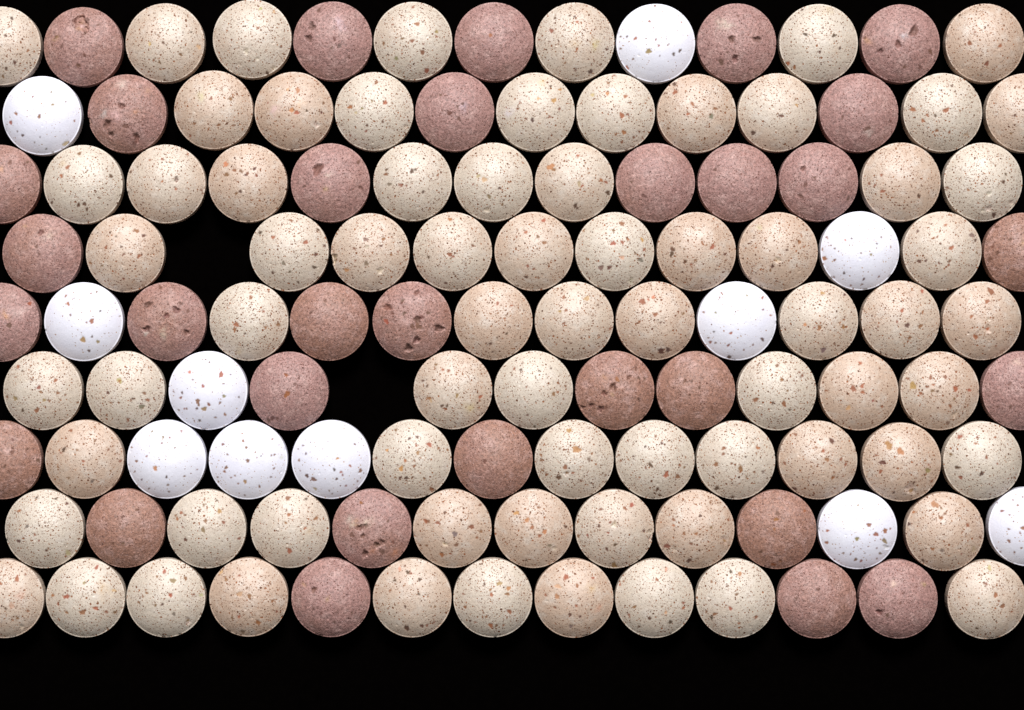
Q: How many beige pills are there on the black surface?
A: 73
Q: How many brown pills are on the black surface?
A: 31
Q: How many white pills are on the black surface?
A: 11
